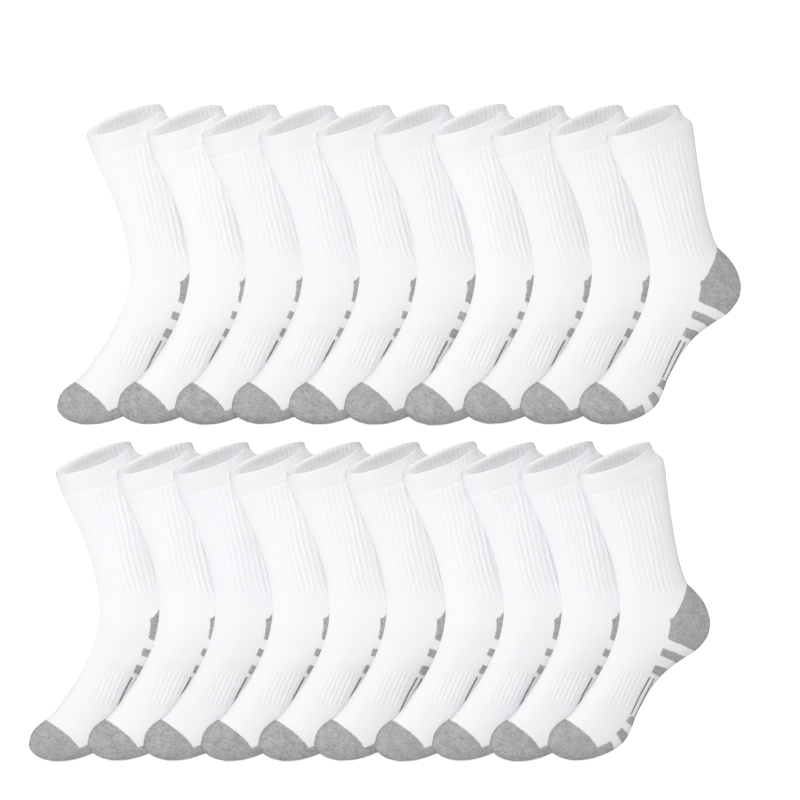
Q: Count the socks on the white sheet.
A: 20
